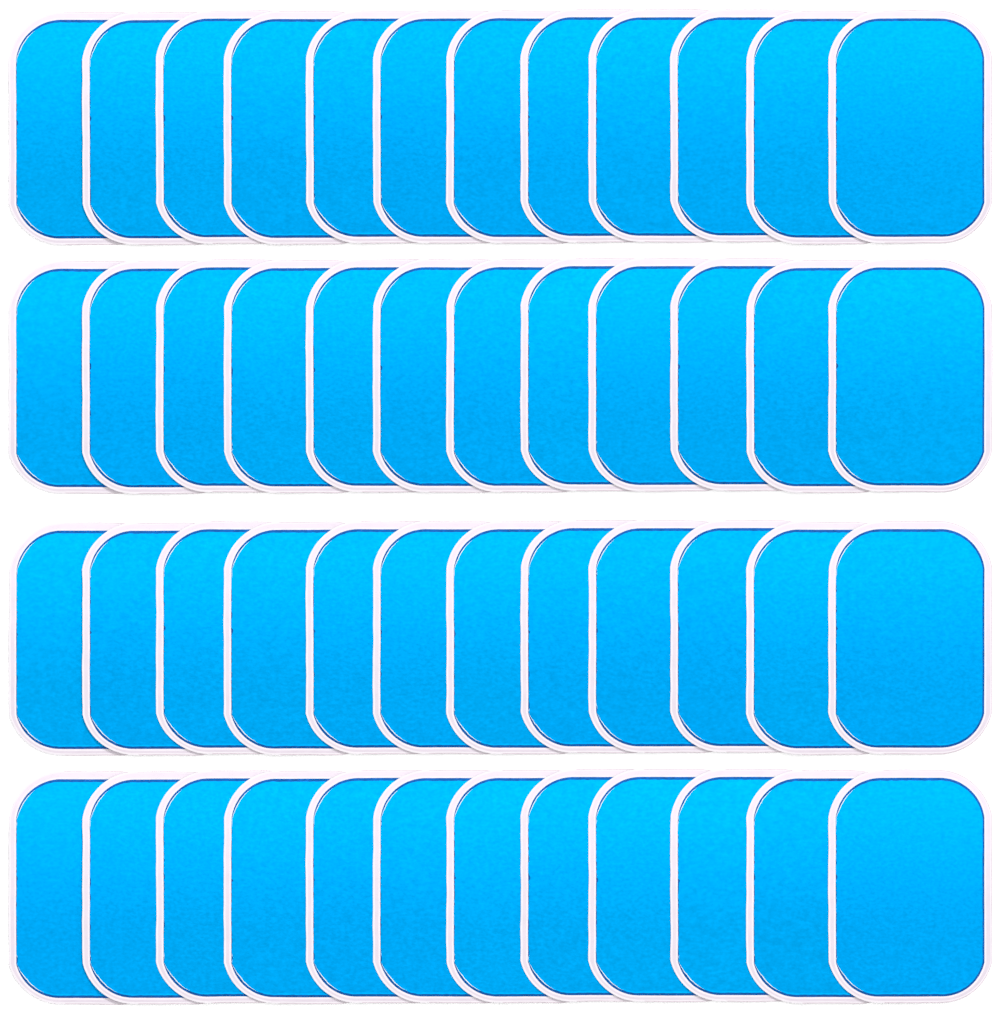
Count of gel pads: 48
